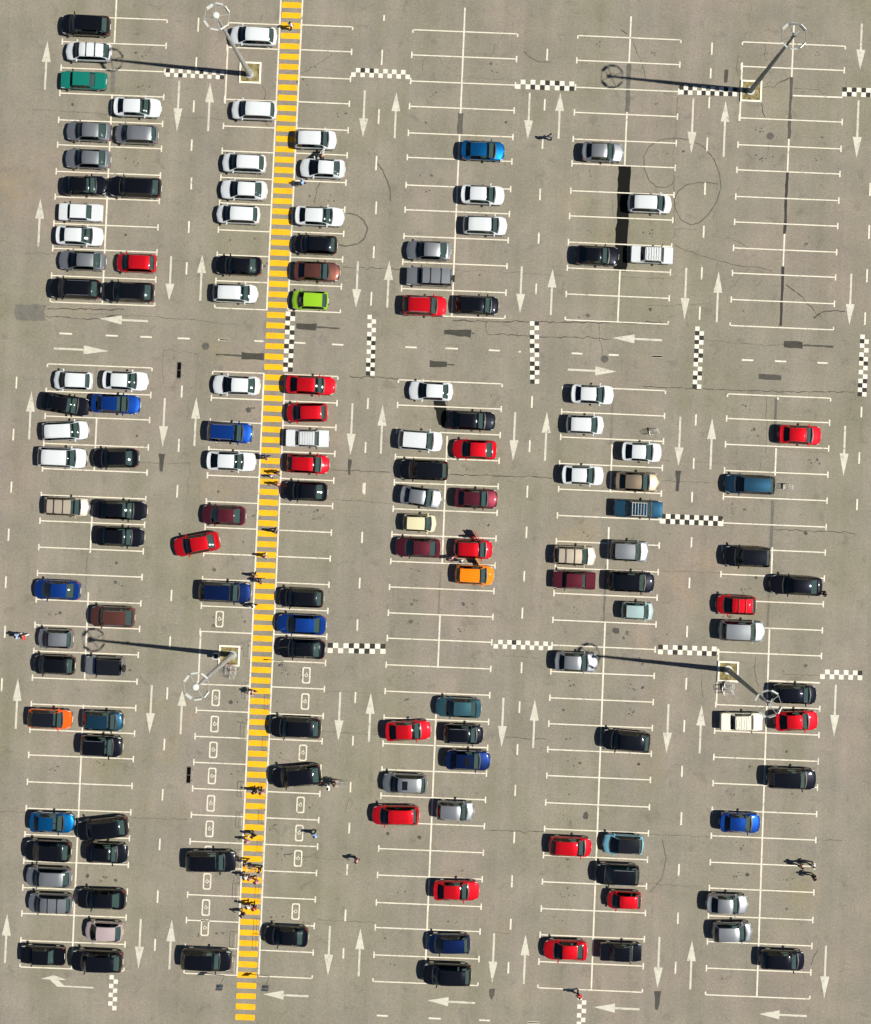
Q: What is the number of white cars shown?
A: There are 30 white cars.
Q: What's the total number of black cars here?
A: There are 42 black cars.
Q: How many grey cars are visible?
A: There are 19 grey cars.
